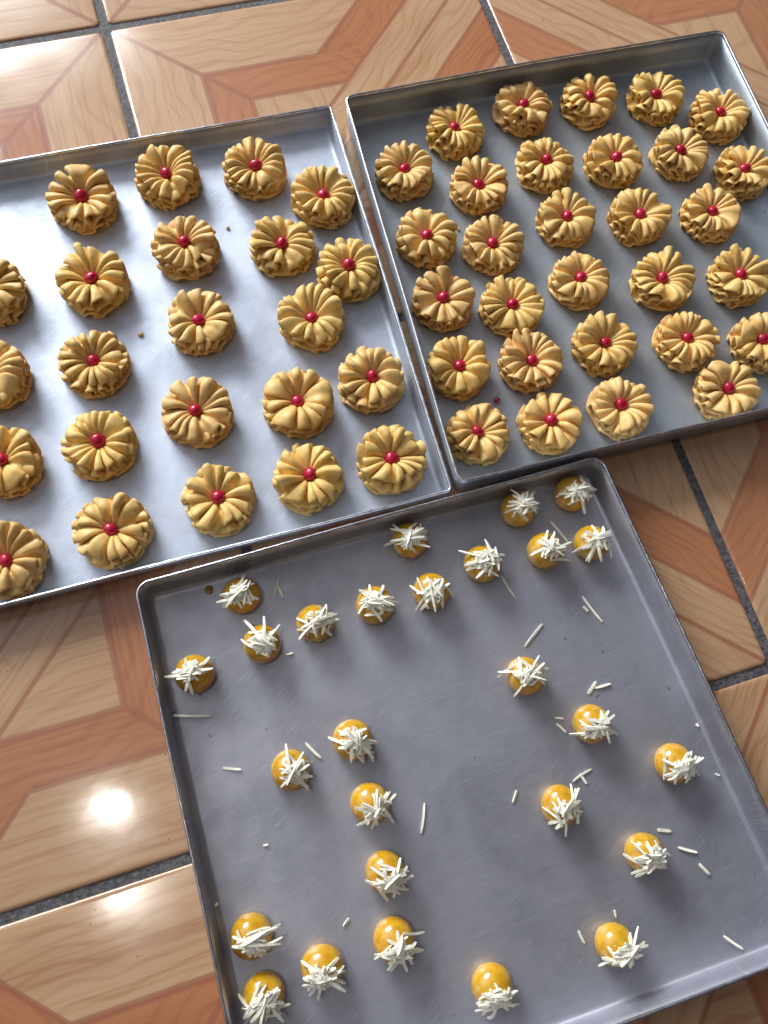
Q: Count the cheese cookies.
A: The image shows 27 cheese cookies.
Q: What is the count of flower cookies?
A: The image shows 53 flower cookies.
